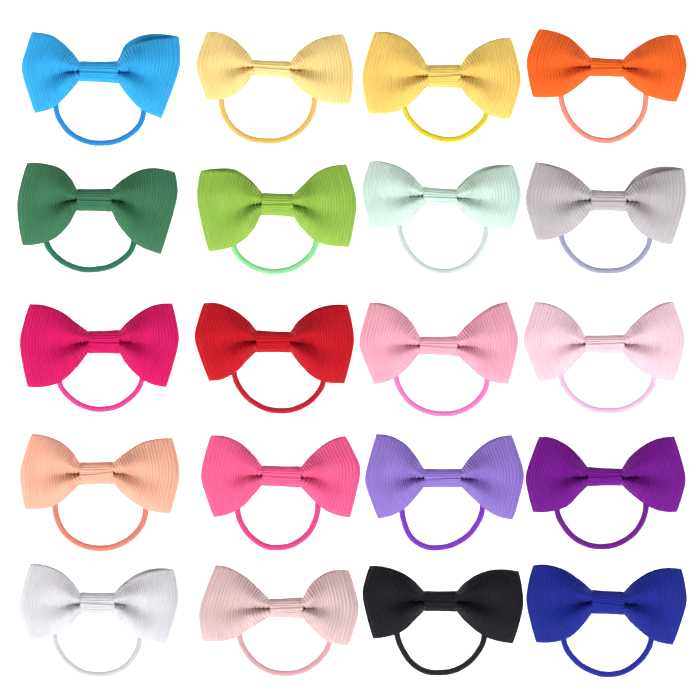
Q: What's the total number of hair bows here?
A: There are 20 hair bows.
